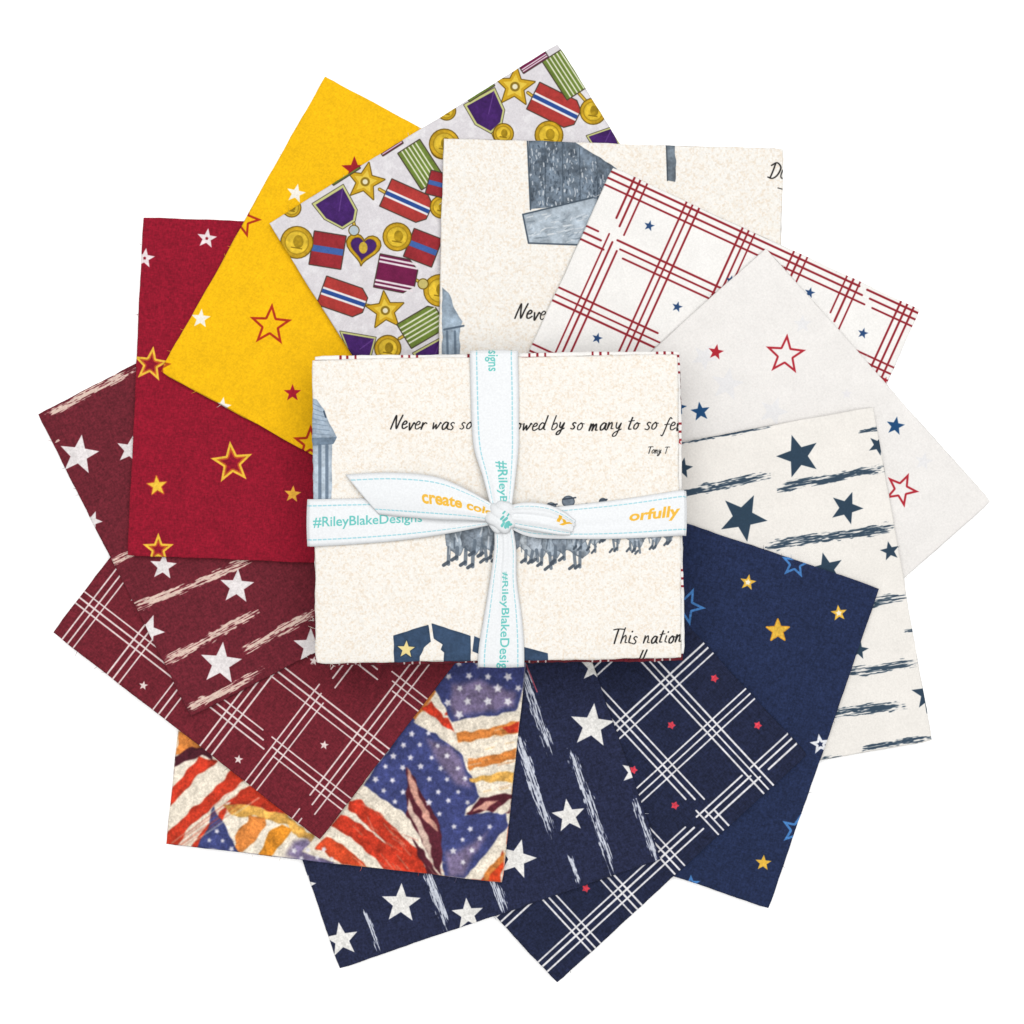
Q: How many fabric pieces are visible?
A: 13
